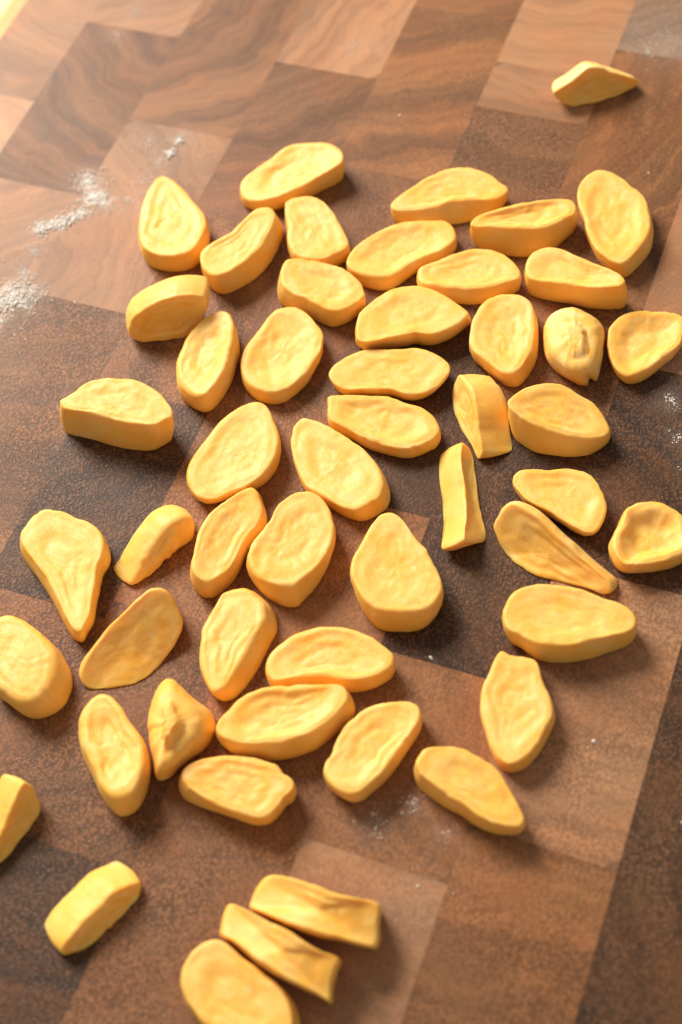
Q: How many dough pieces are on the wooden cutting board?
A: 52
